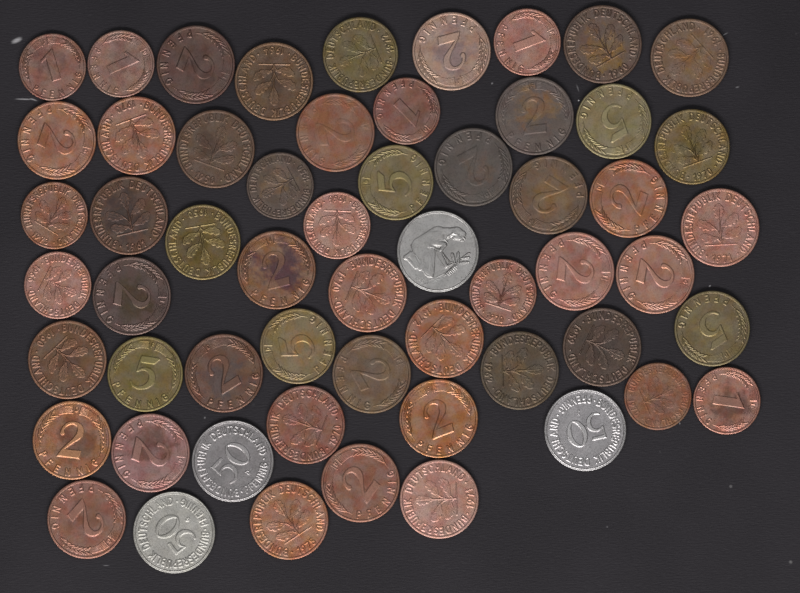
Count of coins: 57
